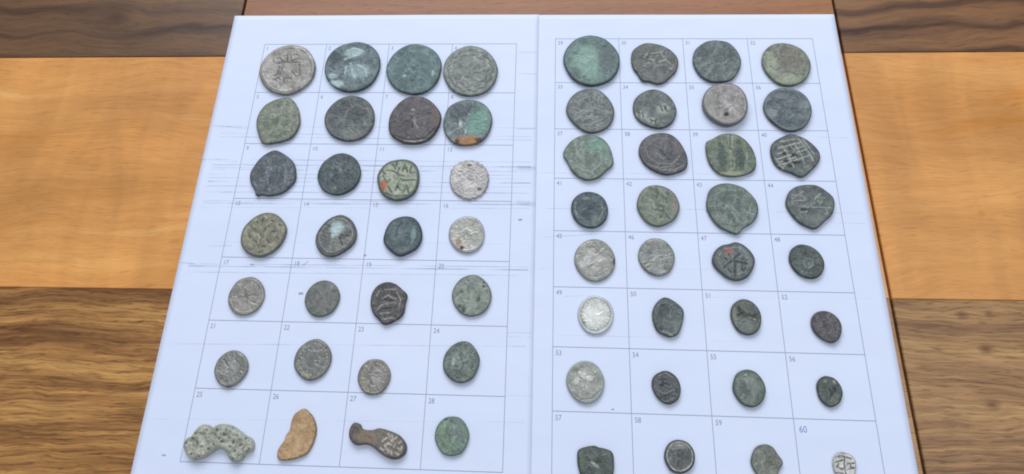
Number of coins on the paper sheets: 57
